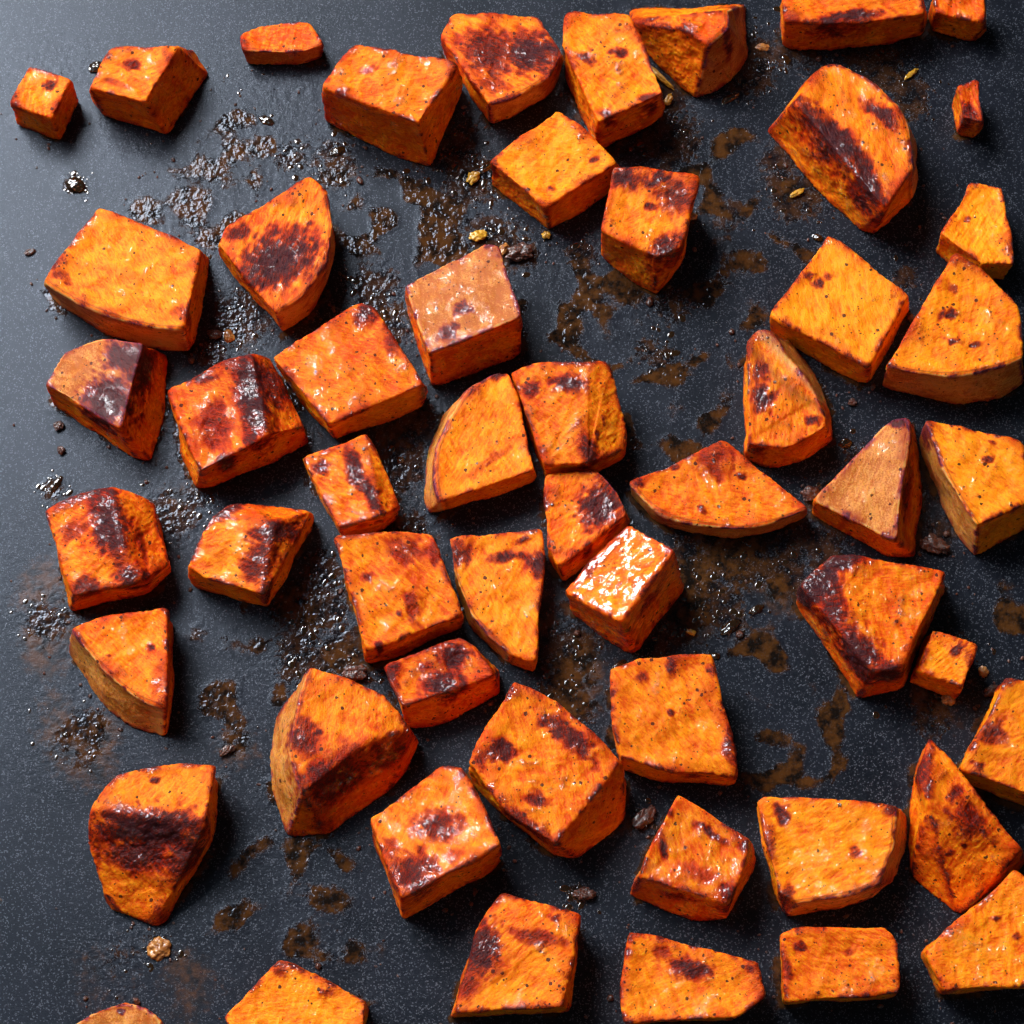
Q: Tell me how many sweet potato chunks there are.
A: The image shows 54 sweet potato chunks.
